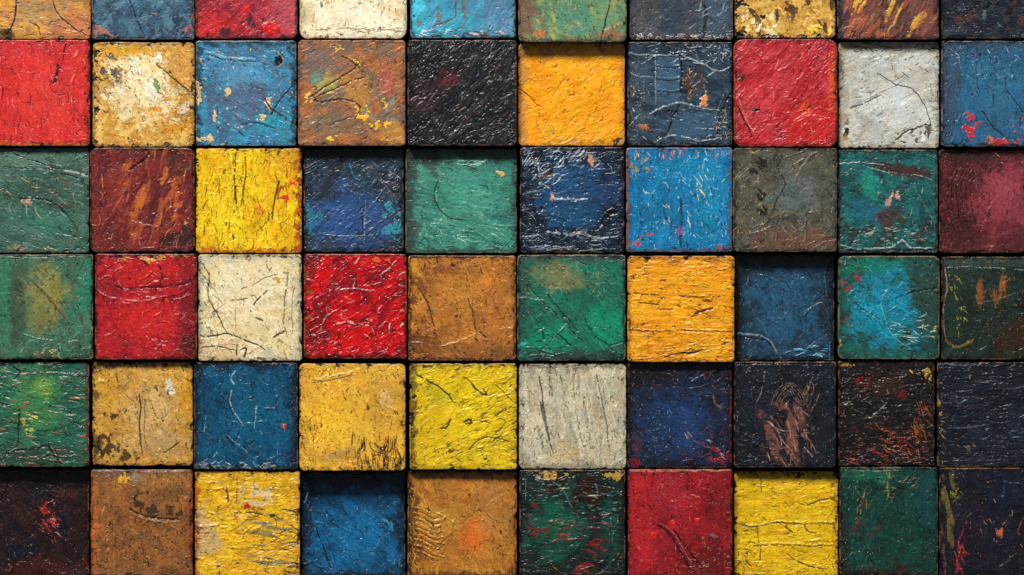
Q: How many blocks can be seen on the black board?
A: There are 60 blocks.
